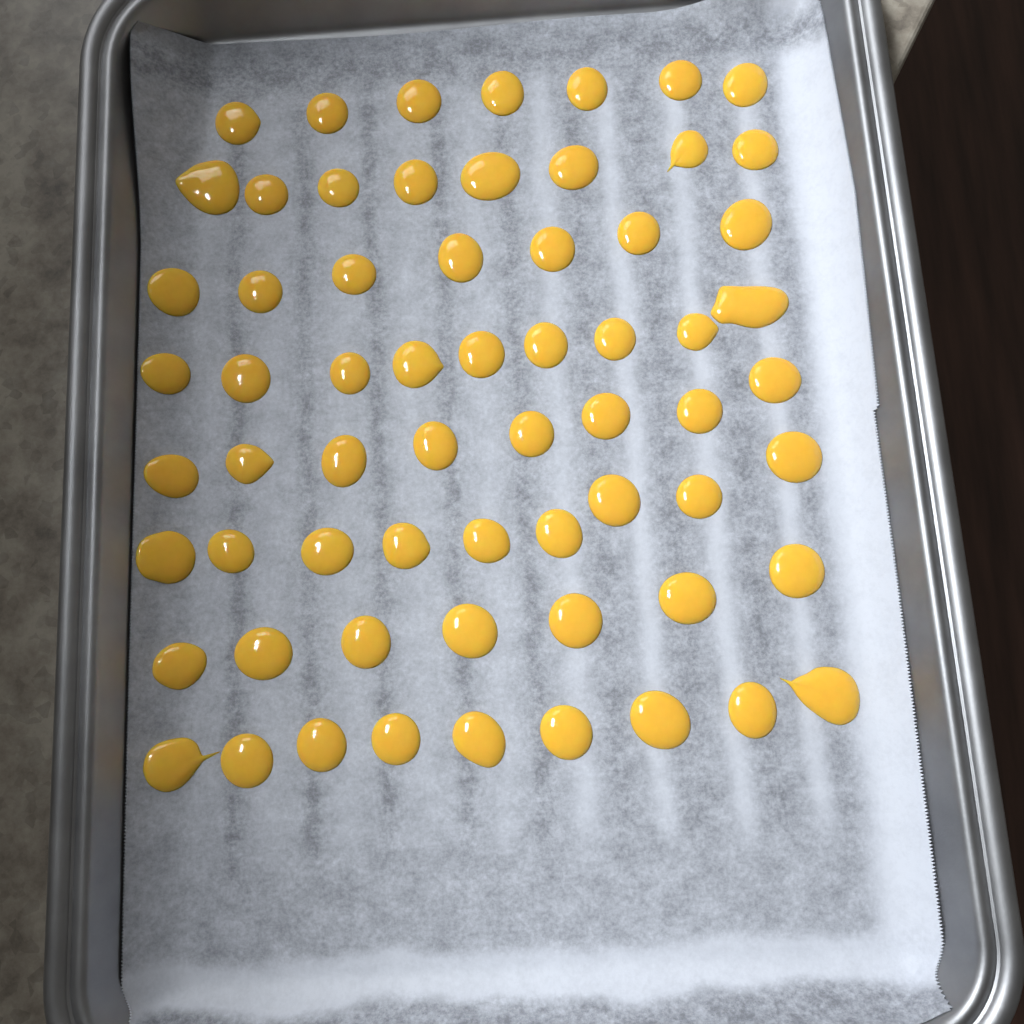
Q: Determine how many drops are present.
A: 64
